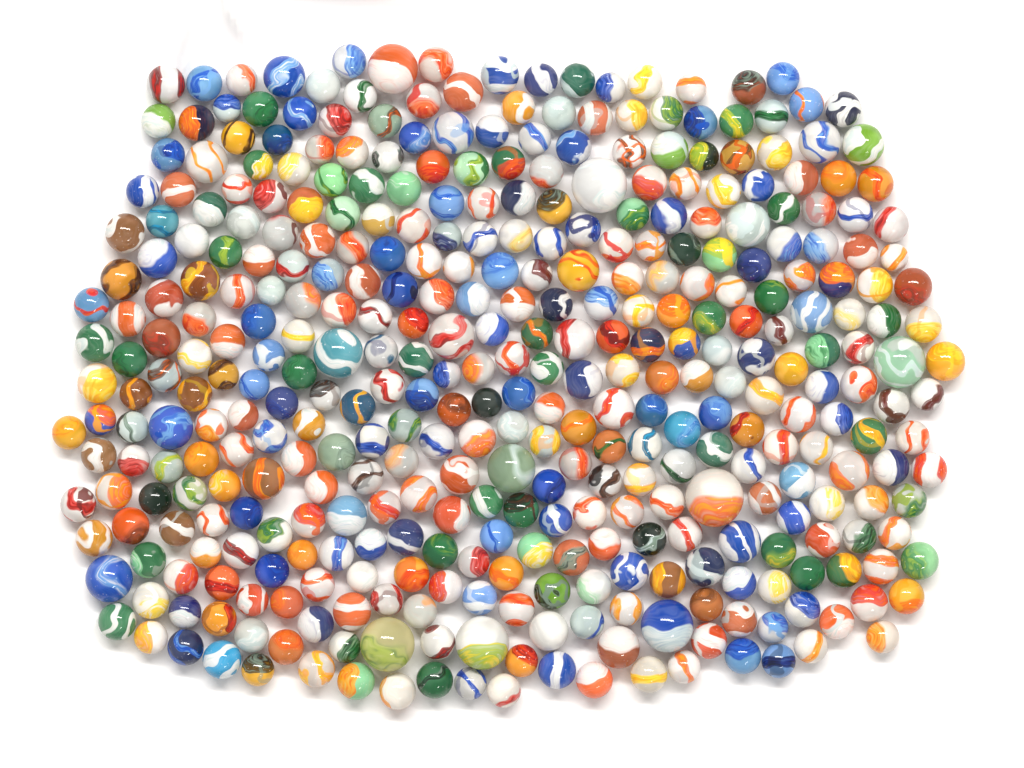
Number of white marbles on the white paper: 175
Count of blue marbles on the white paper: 75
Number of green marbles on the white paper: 54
